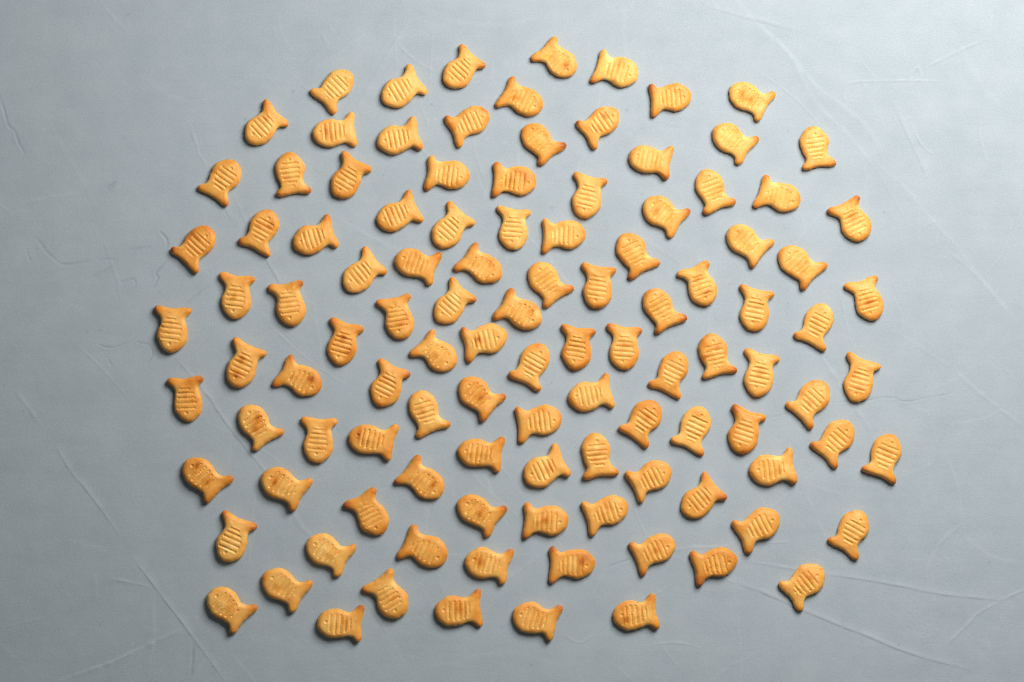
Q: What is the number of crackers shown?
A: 110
